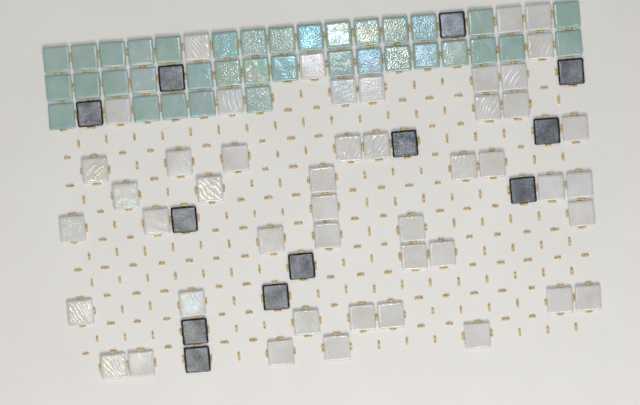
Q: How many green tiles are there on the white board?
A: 36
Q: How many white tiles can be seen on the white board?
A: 47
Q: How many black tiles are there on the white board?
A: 12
